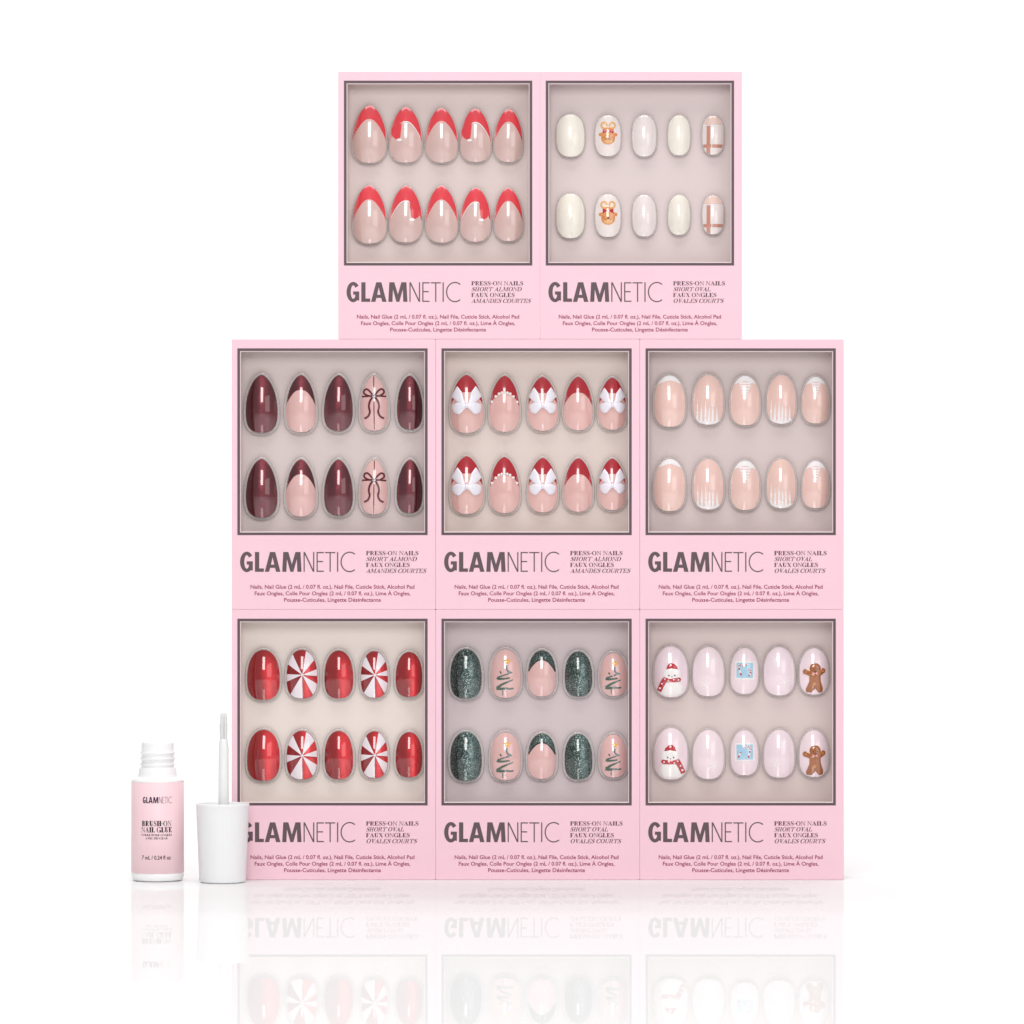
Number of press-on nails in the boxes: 80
